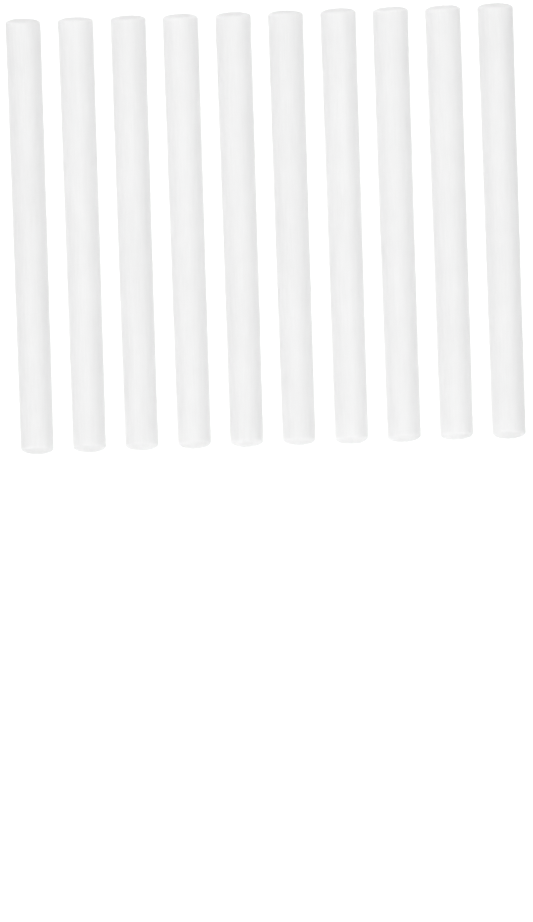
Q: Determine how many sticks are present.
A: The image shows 10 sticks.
